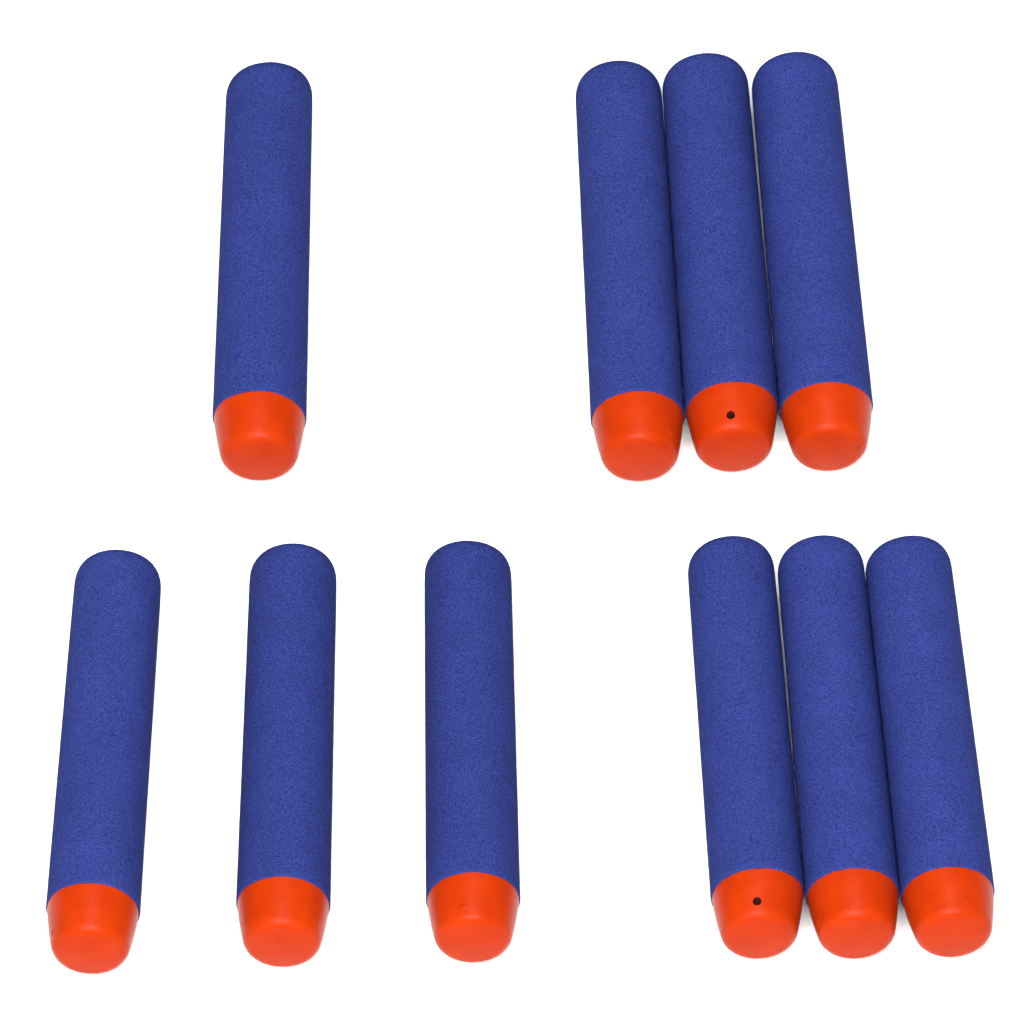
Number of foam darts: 10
